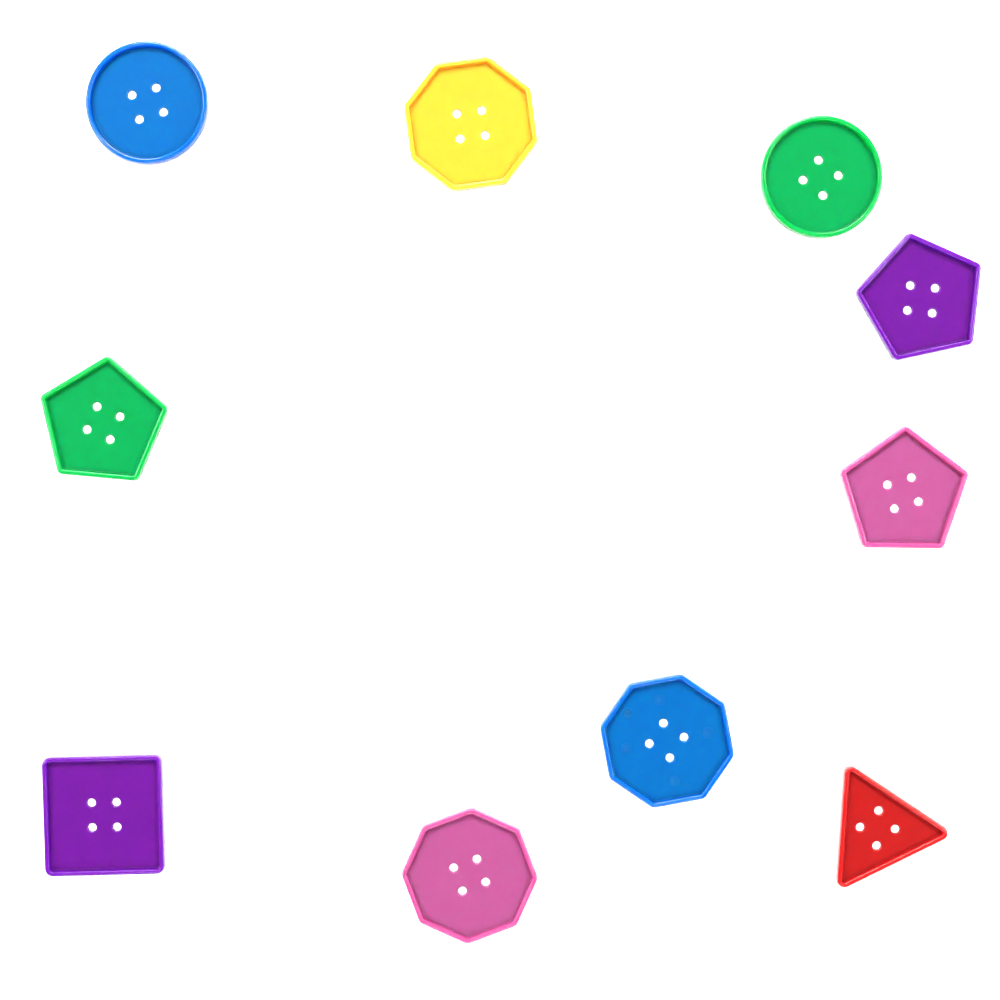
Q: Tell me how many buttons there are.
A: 10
